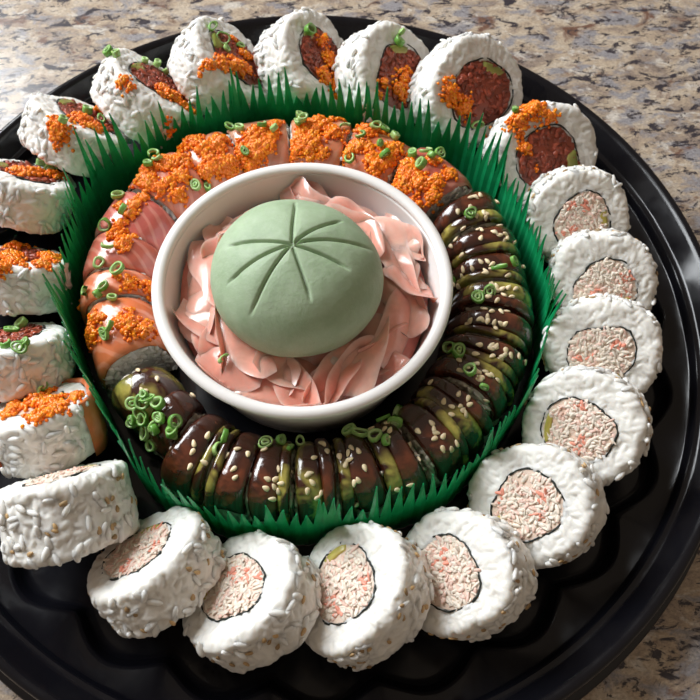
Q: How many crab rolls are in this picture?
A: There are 10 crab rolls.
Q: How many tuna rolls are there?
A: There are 10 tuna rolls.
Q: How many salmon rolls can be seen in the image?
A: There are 11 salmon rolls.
